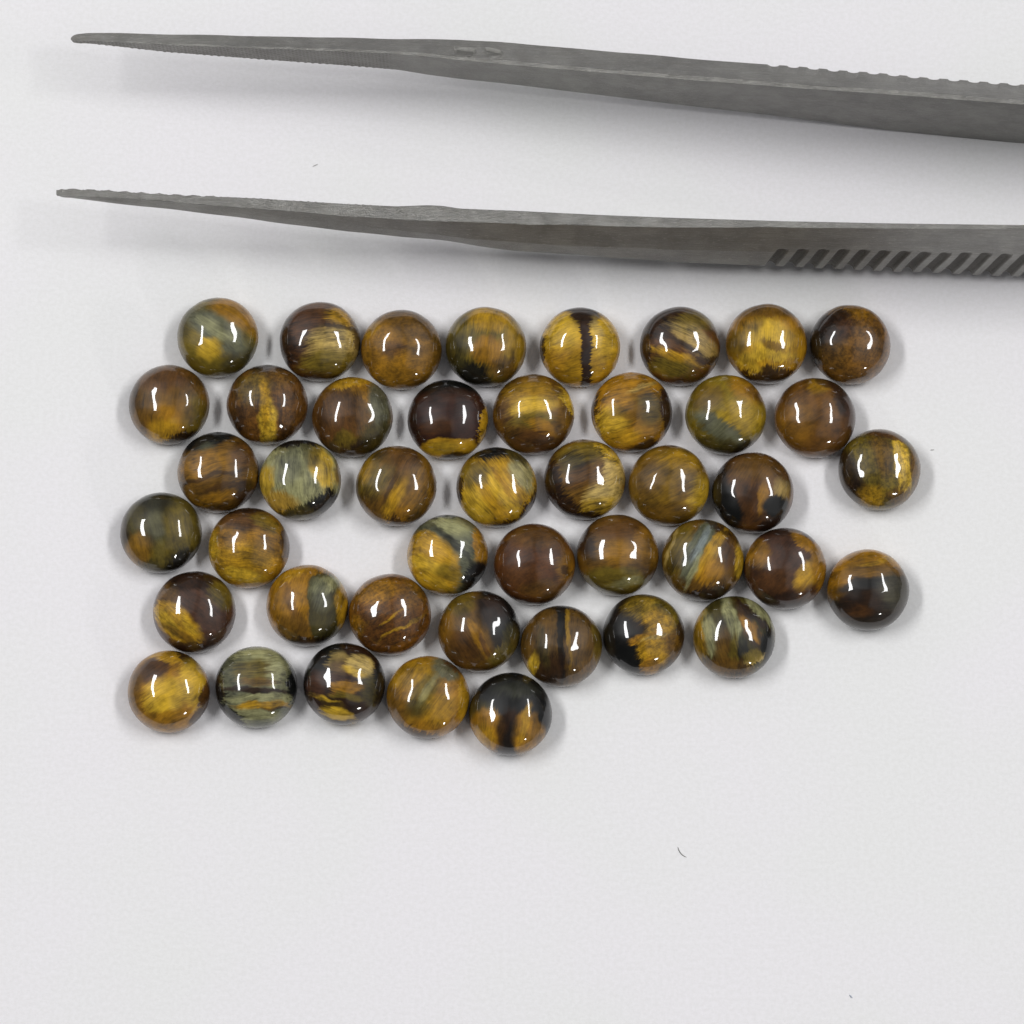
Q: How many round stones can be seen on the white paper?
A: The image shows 44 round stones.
